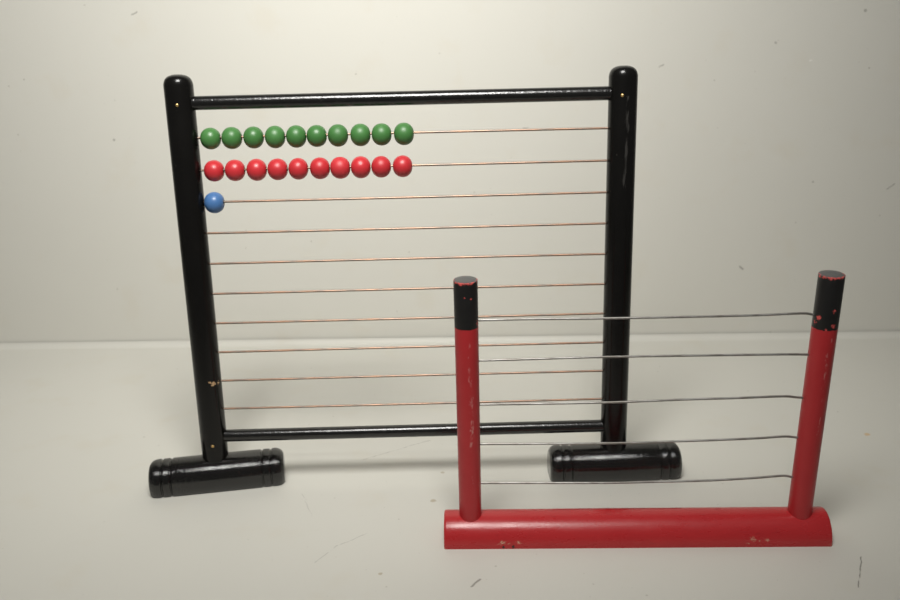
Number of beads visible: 21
